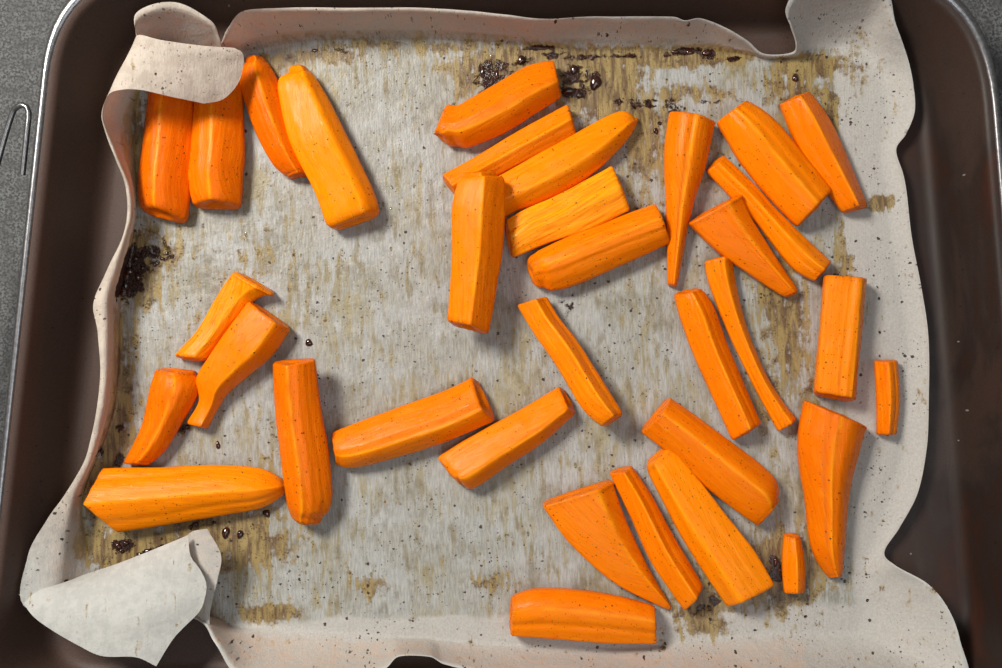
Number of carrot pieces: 34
